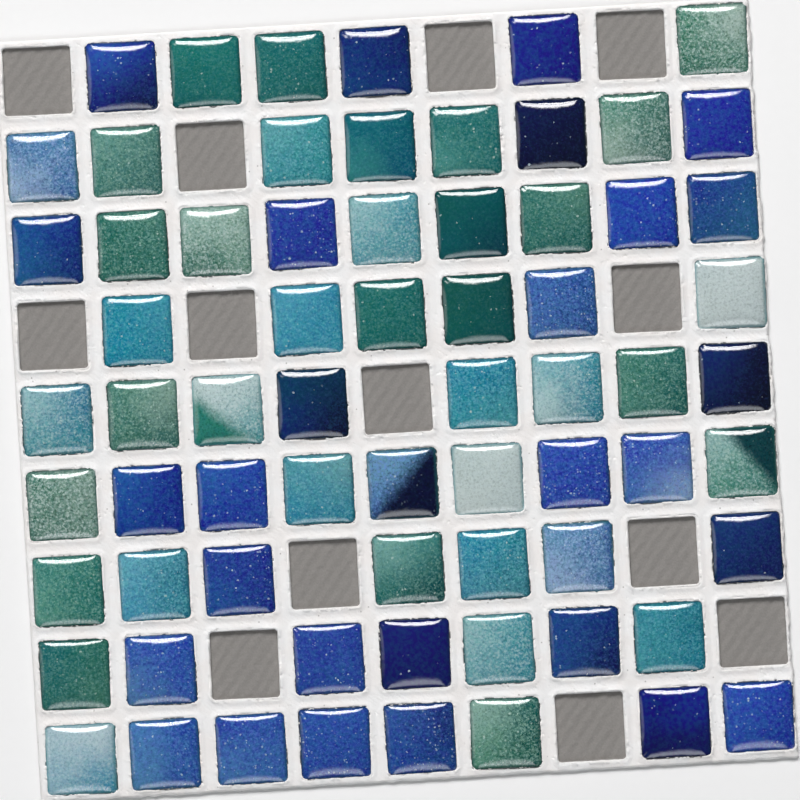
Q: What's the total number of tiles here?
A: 68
